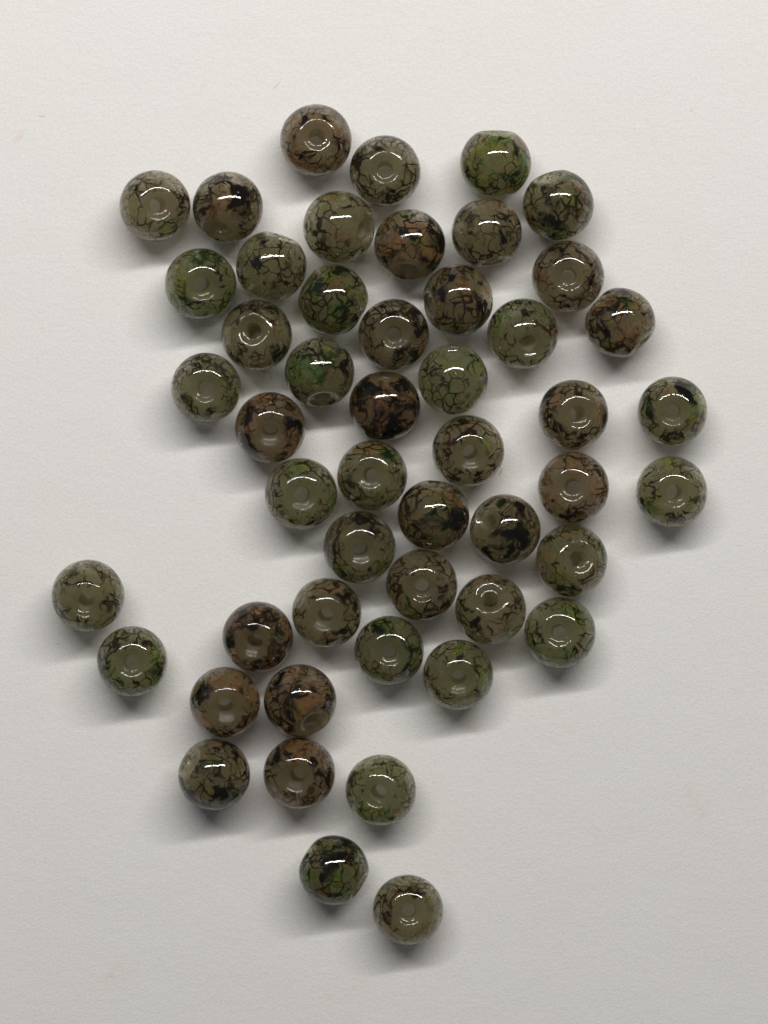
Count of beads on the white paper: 50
